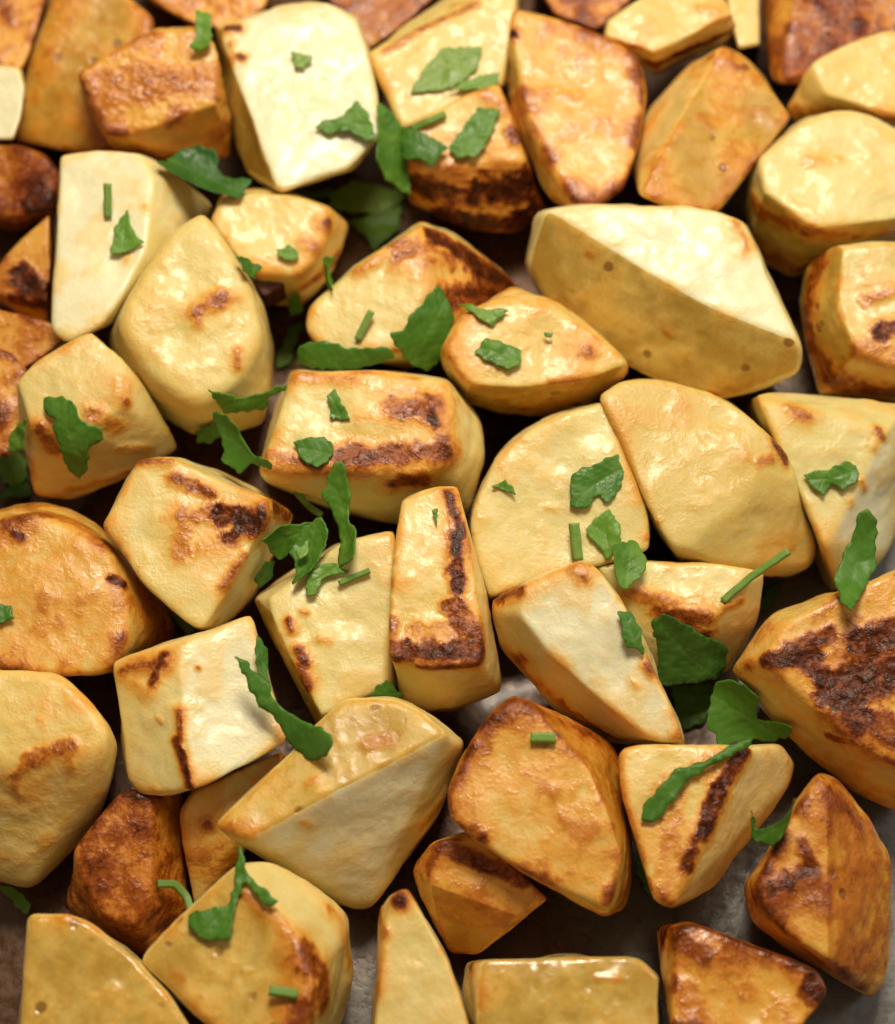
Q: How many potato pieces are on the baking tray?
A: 54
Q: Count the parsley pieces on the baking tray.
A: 70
